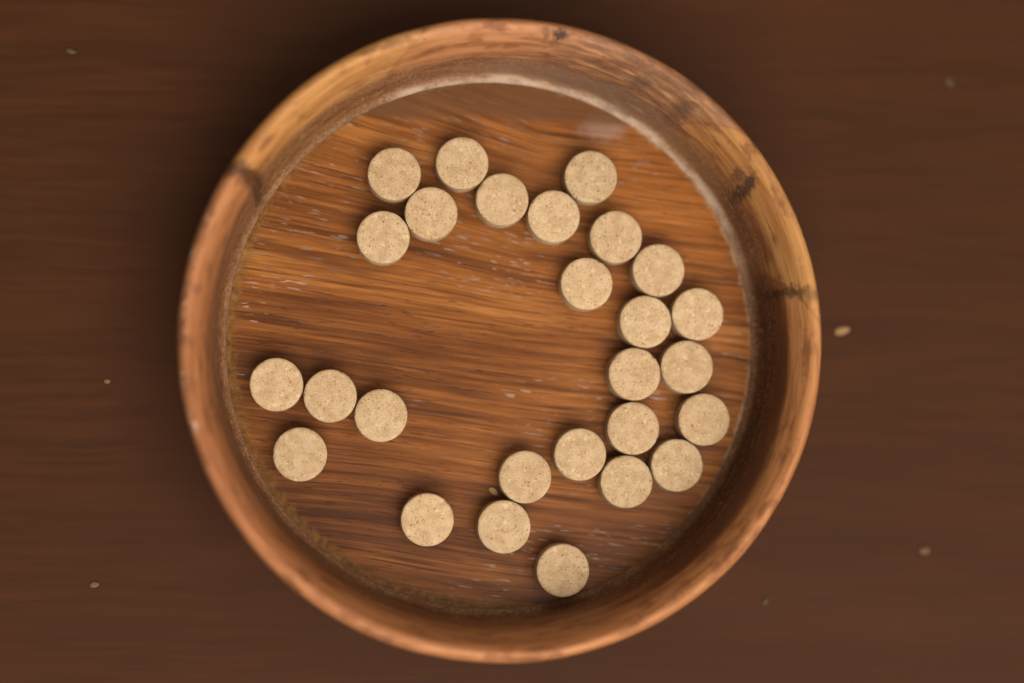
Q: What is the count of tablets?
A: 27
